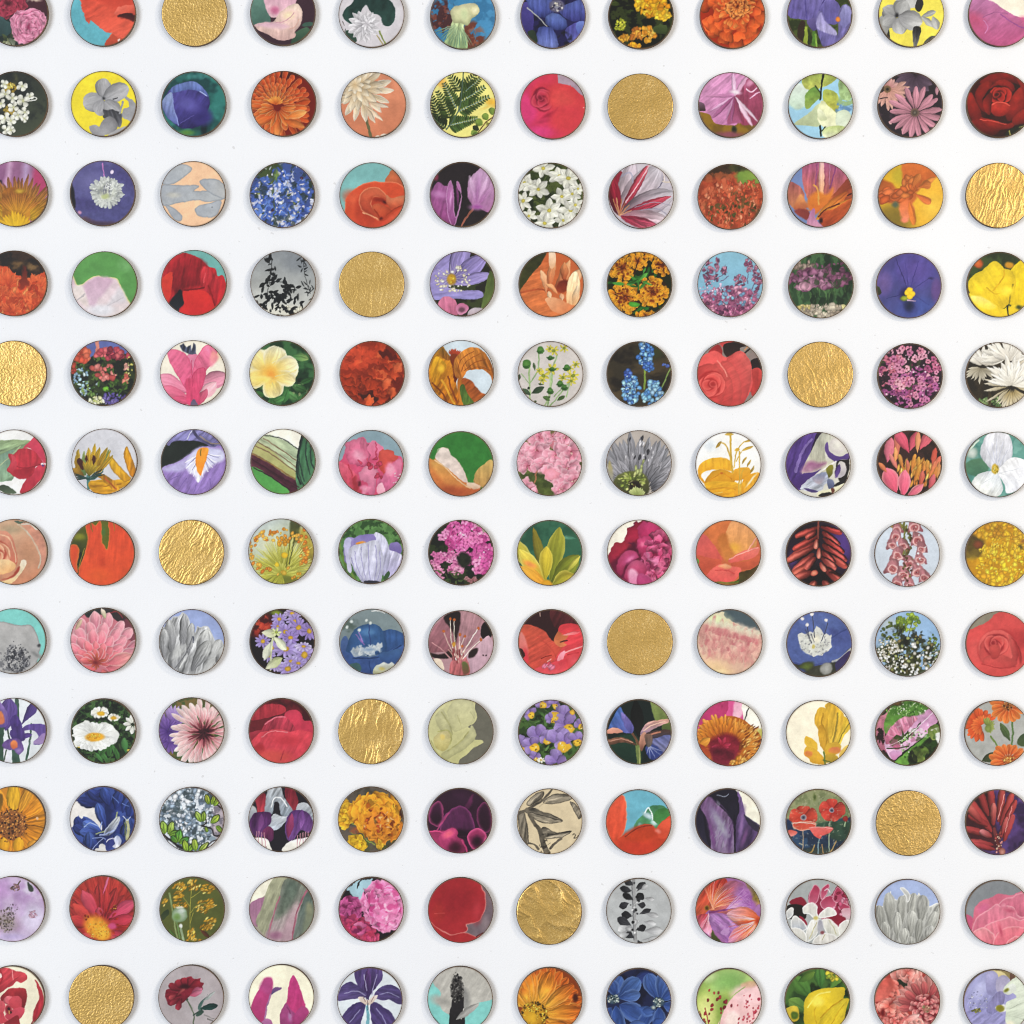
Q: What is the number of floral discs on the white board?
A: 132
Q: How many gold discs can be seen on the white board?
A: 12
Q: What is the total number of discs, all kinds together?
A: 144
